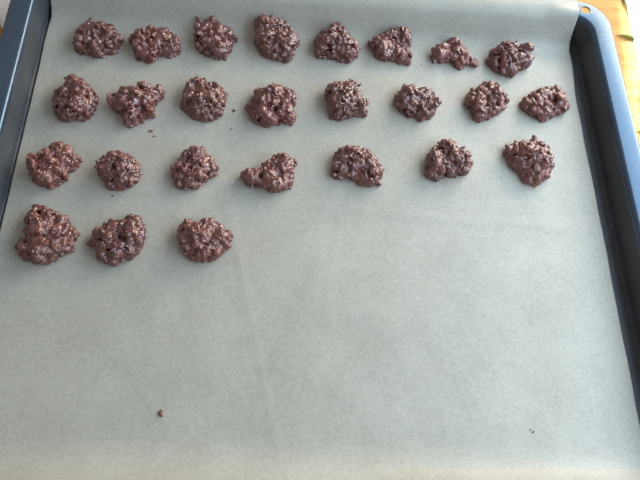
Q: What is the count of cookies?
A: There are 26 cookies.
